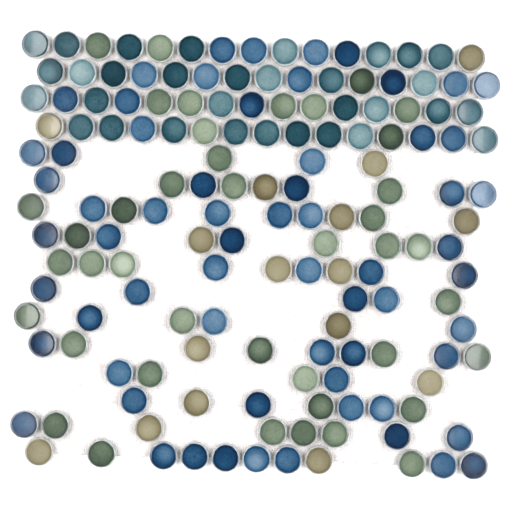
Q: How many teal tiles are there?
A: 32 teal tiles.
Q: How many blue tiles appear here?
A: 64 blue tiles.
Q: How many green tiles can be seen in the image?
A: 41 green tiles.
